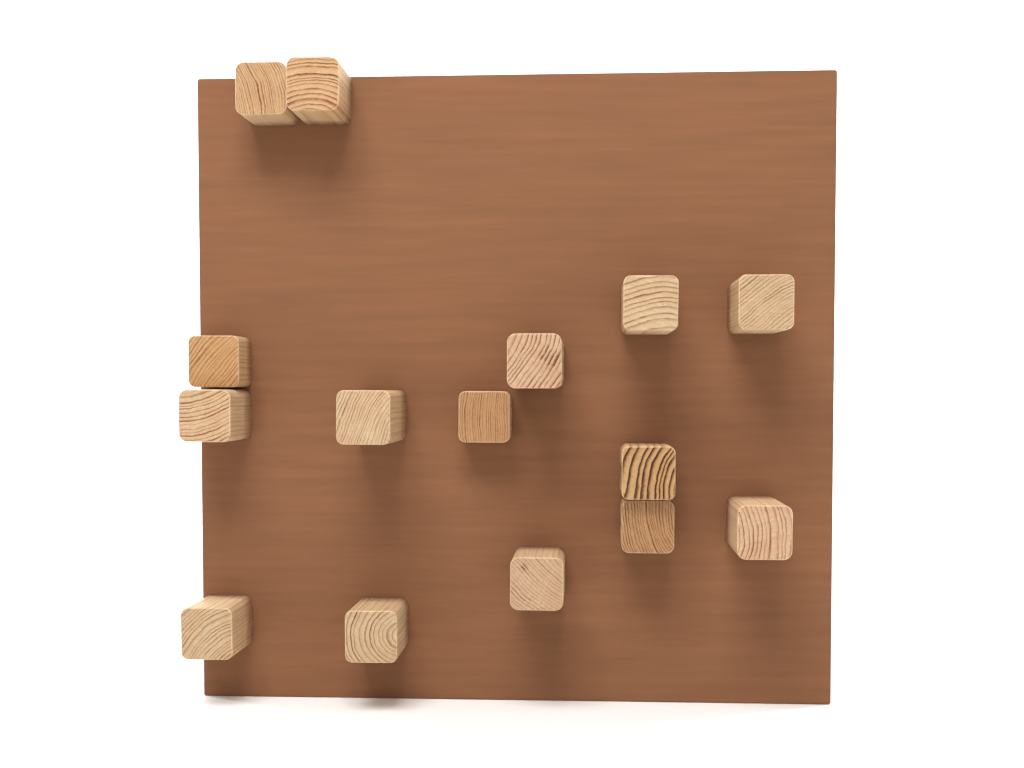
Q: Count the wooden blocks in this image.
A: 15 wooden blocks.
